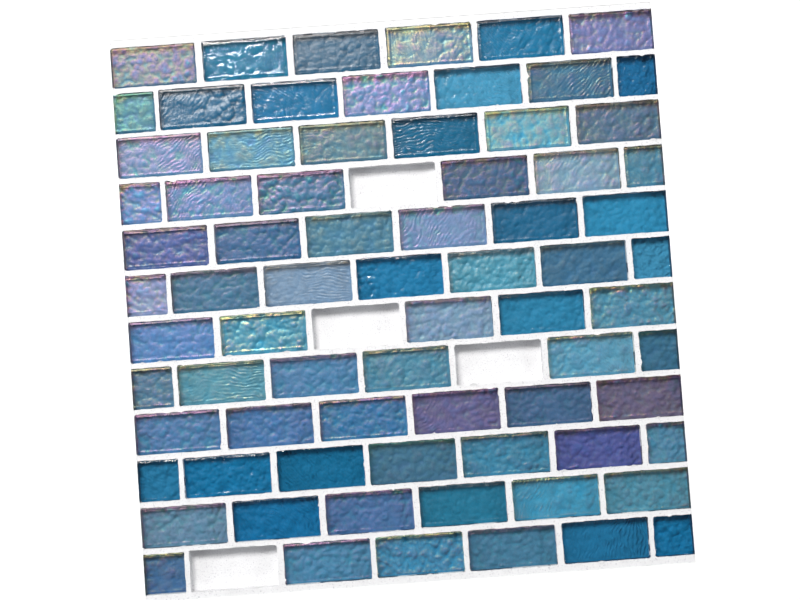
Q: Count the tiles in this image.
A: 74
